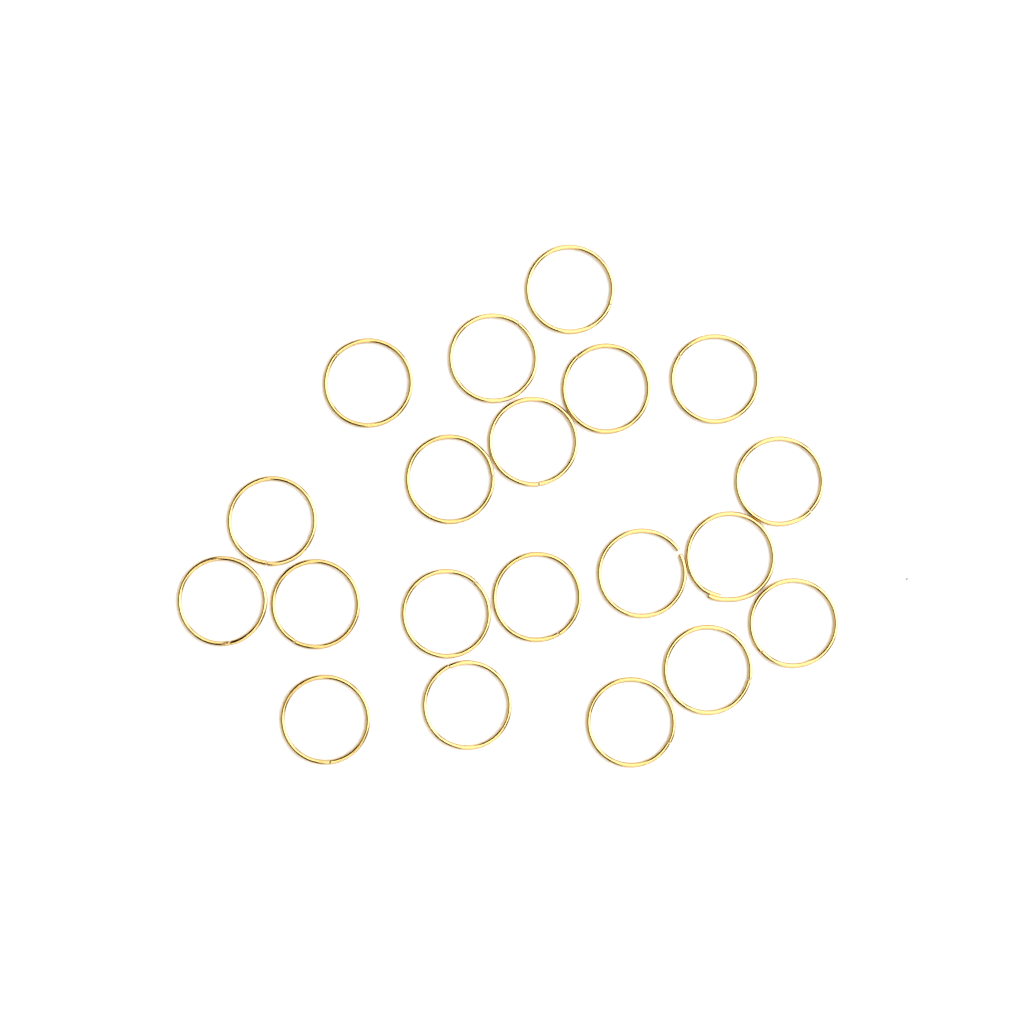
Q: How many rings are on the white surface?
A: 20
